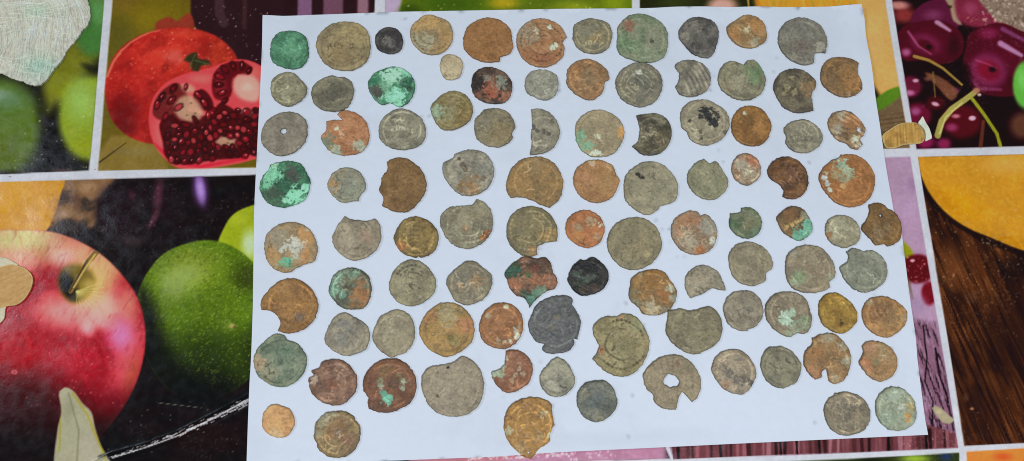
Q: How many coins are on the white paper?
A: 97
